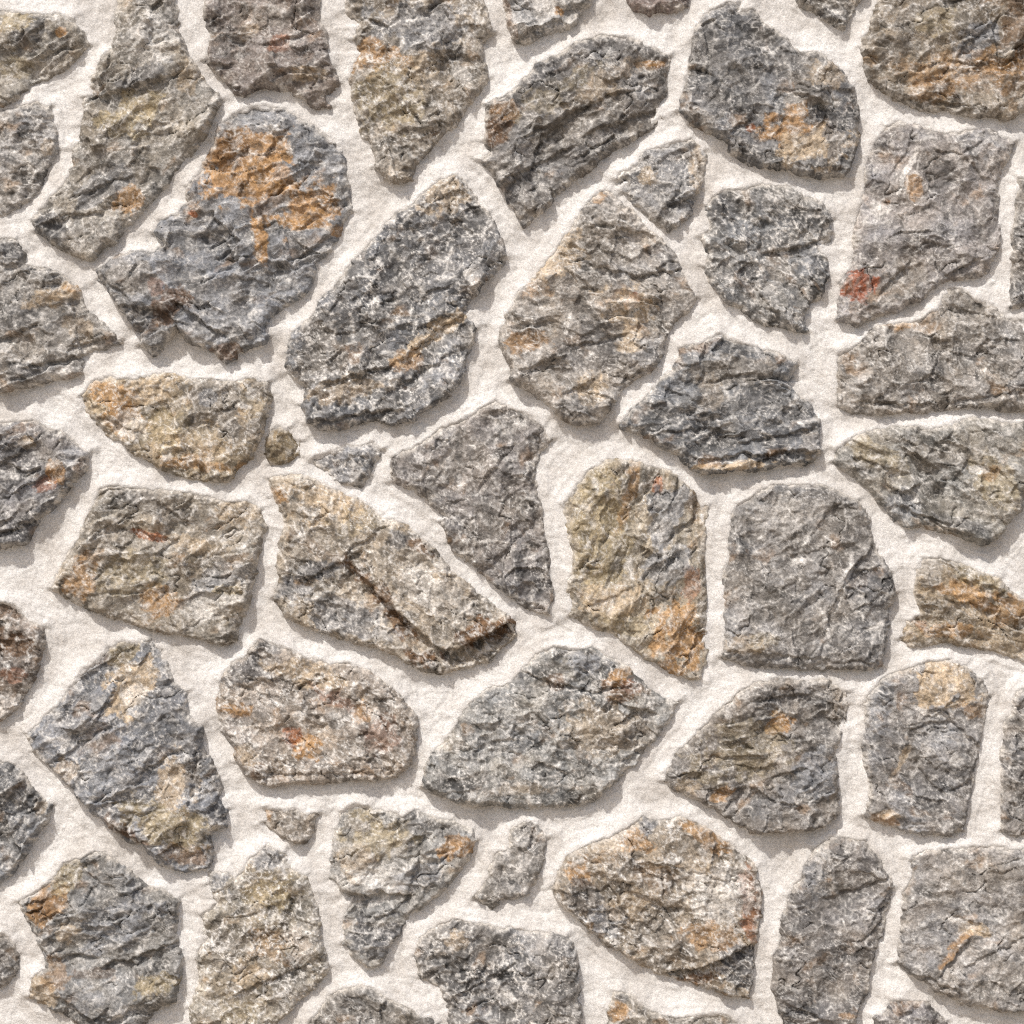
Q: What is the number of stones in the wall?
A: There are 53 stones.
